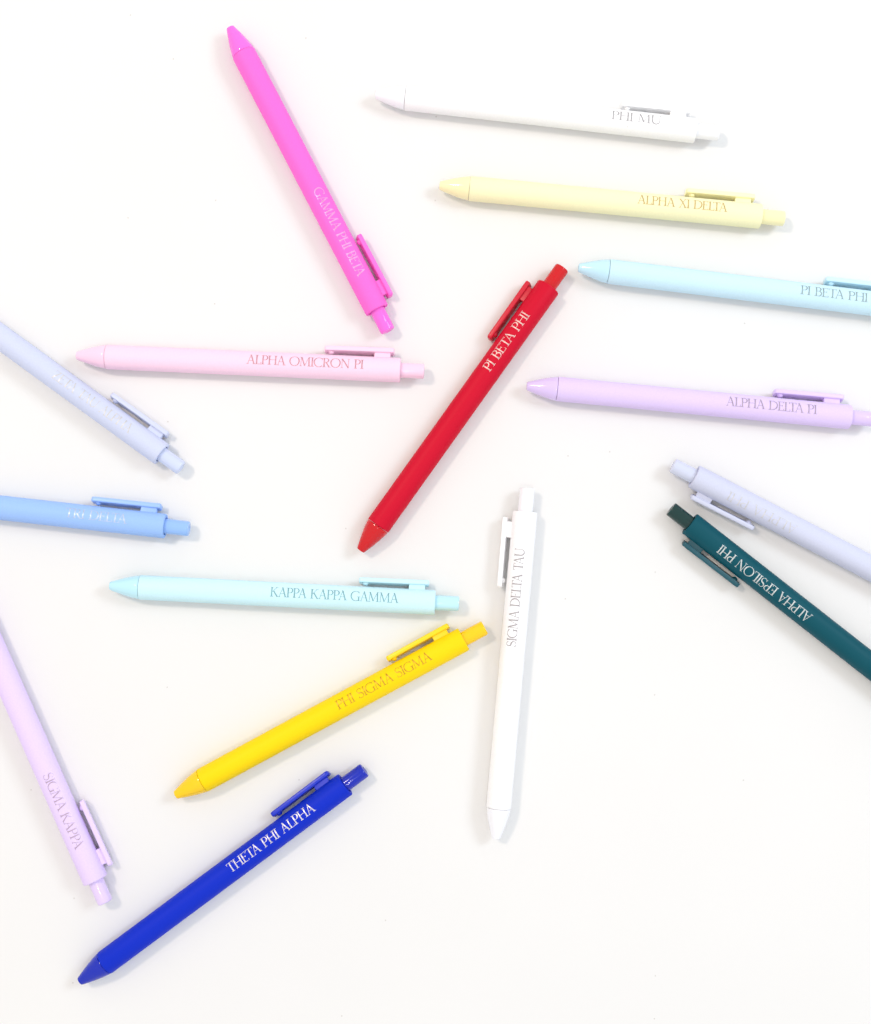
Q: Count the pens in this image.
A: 16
